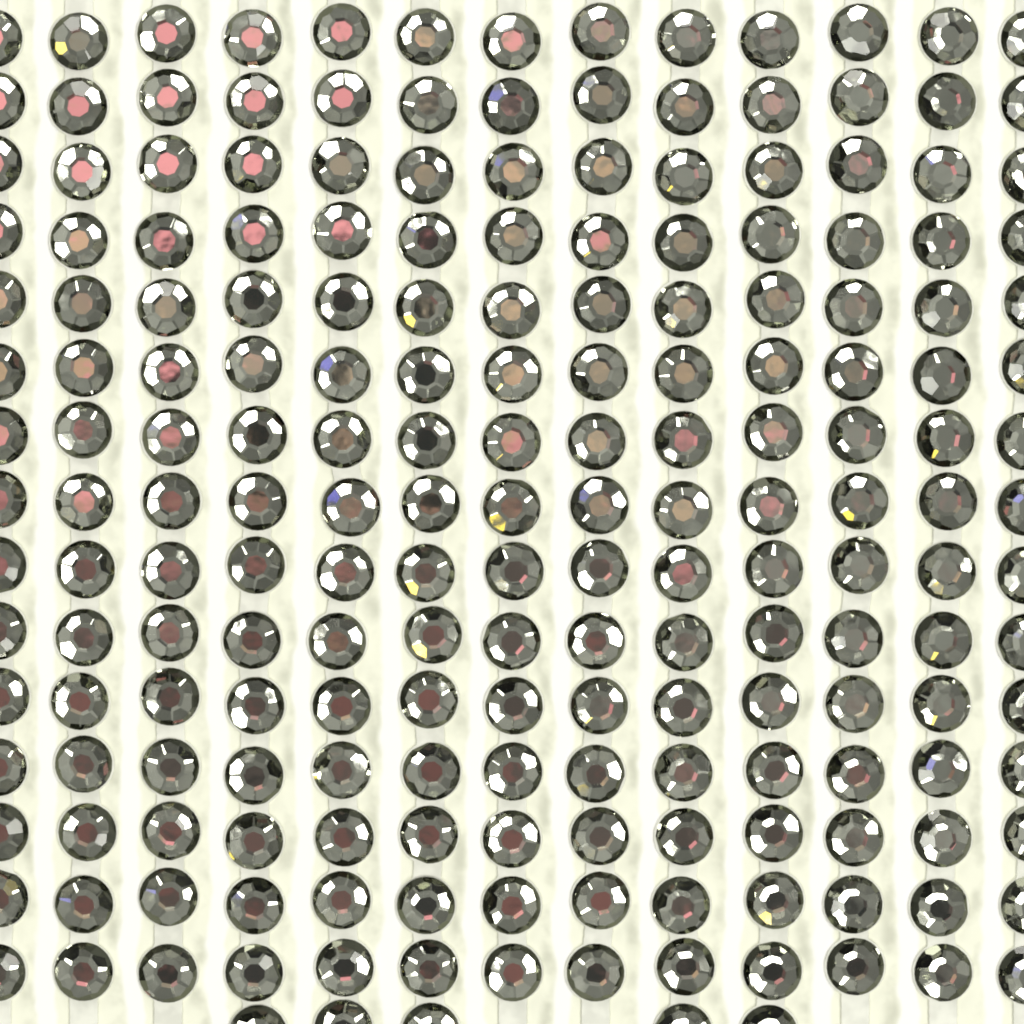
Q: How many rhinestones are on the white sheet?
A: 200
